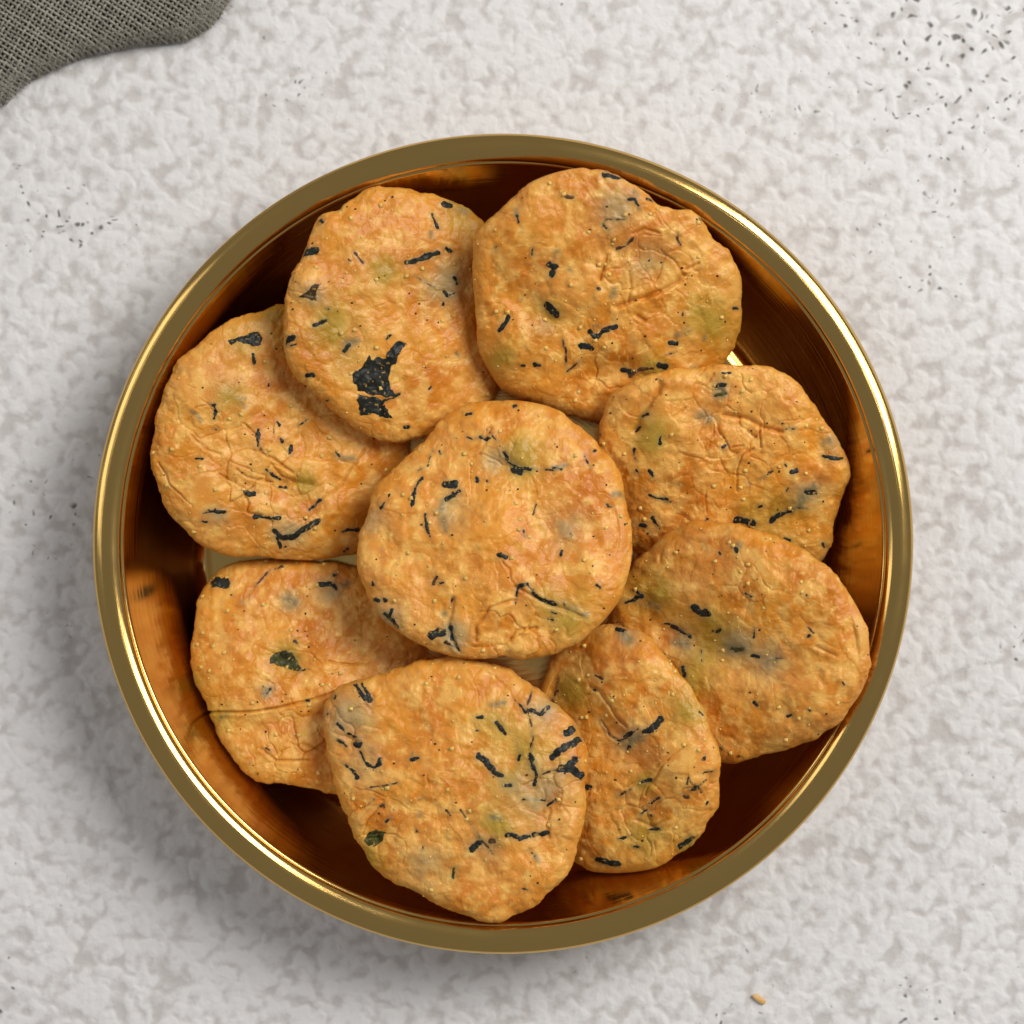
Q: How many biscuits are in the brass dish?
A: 9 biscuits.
